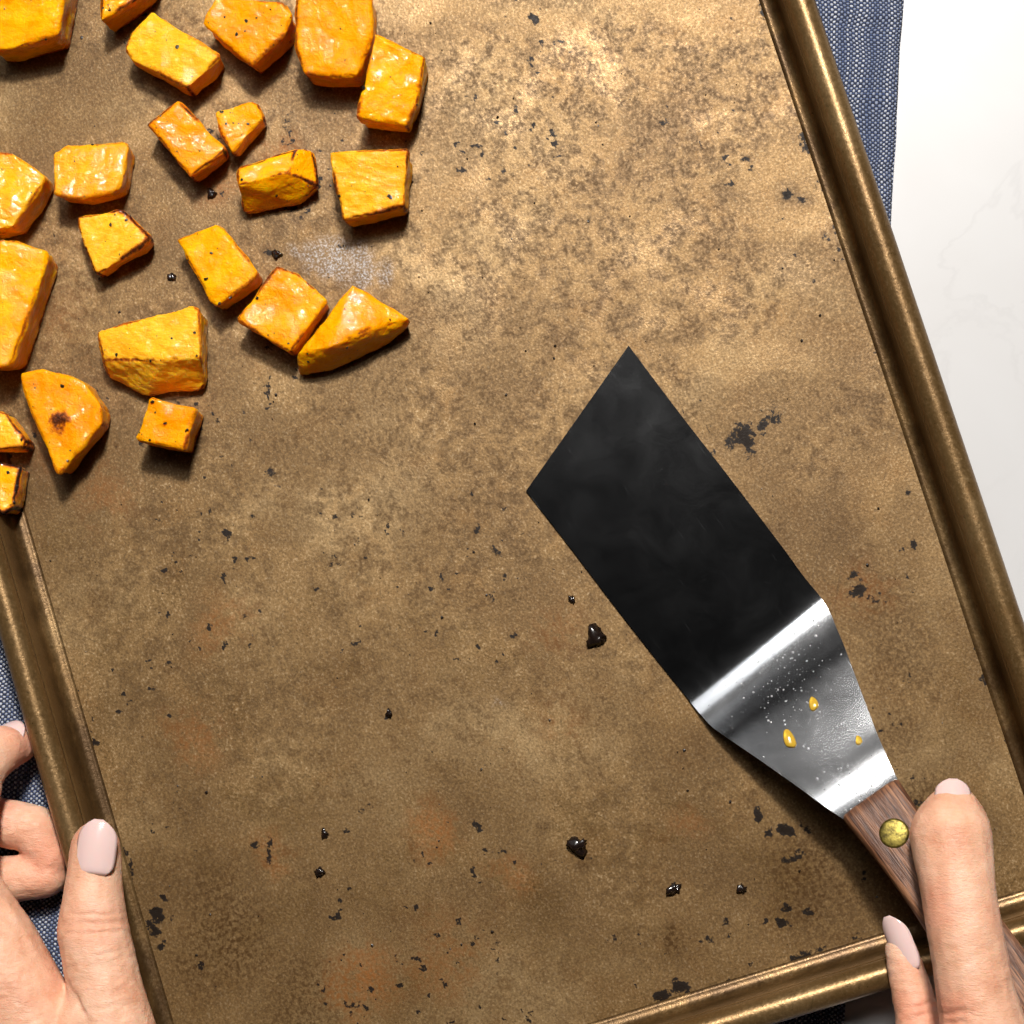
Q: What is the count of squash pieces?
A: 22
